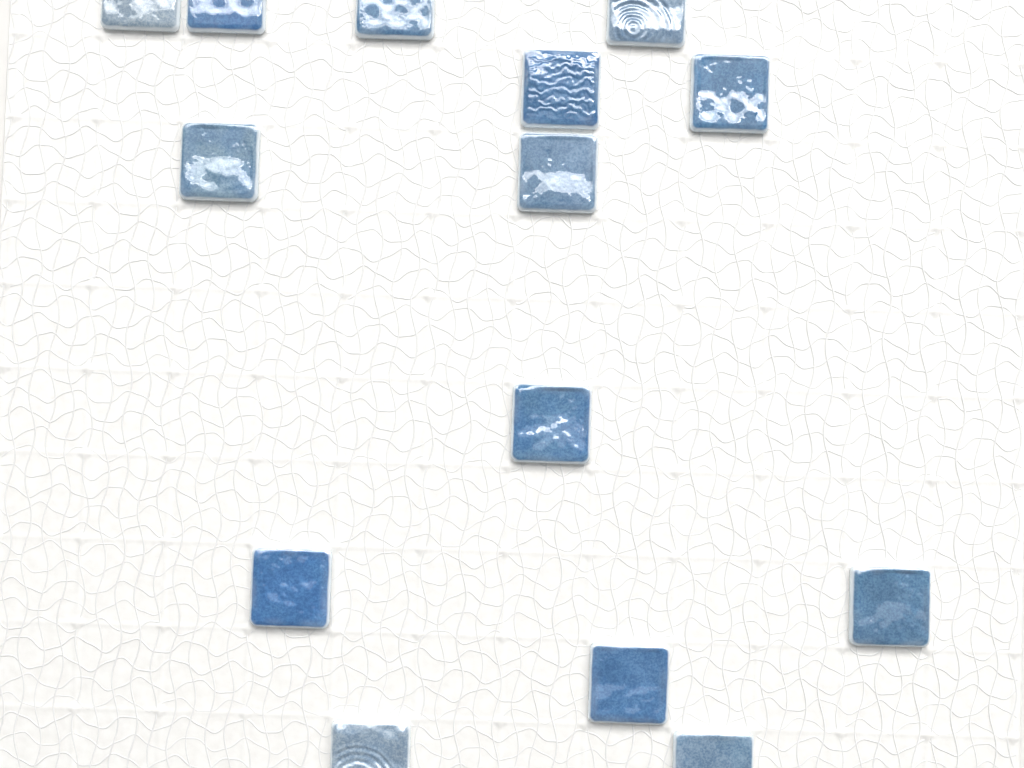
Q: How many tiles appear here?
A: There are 14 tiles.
